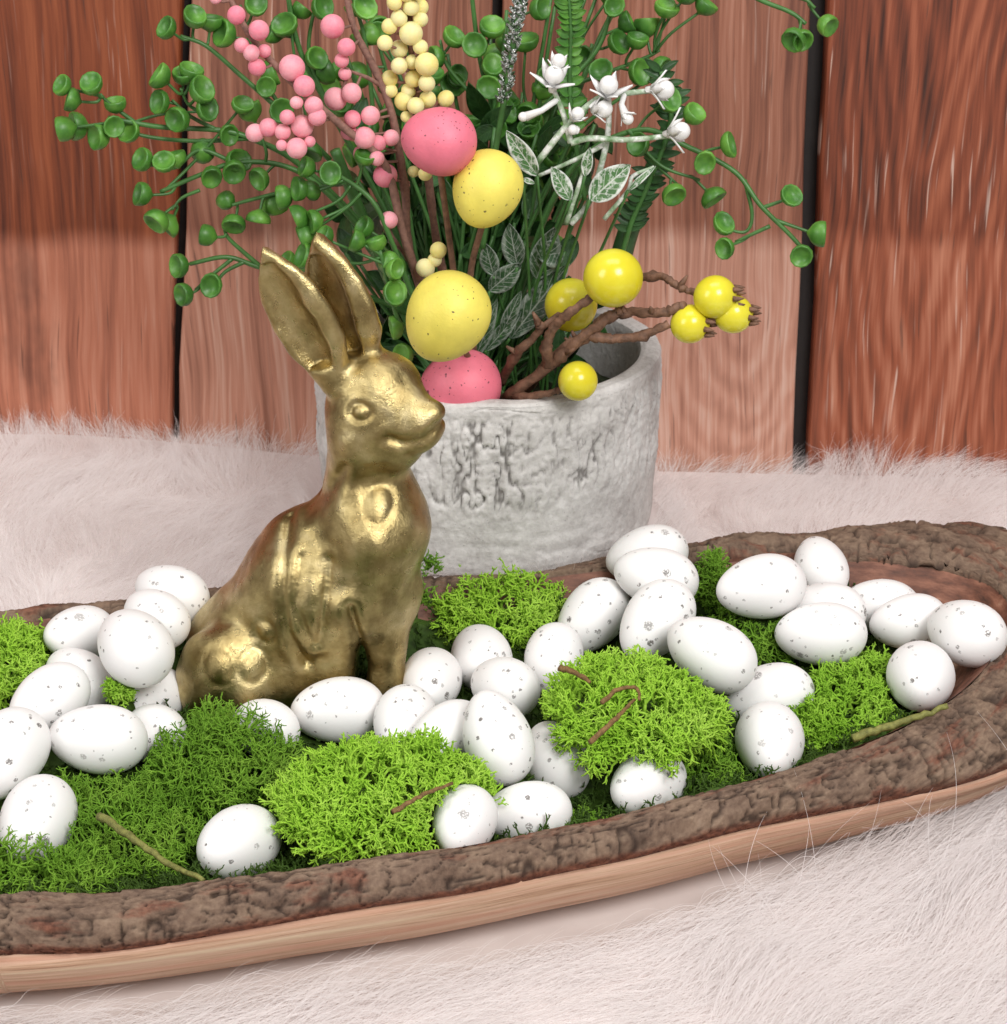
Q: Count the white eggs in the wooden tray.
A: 40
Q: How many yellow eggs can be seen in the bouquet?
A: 2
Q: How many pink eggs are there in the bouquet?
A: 2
